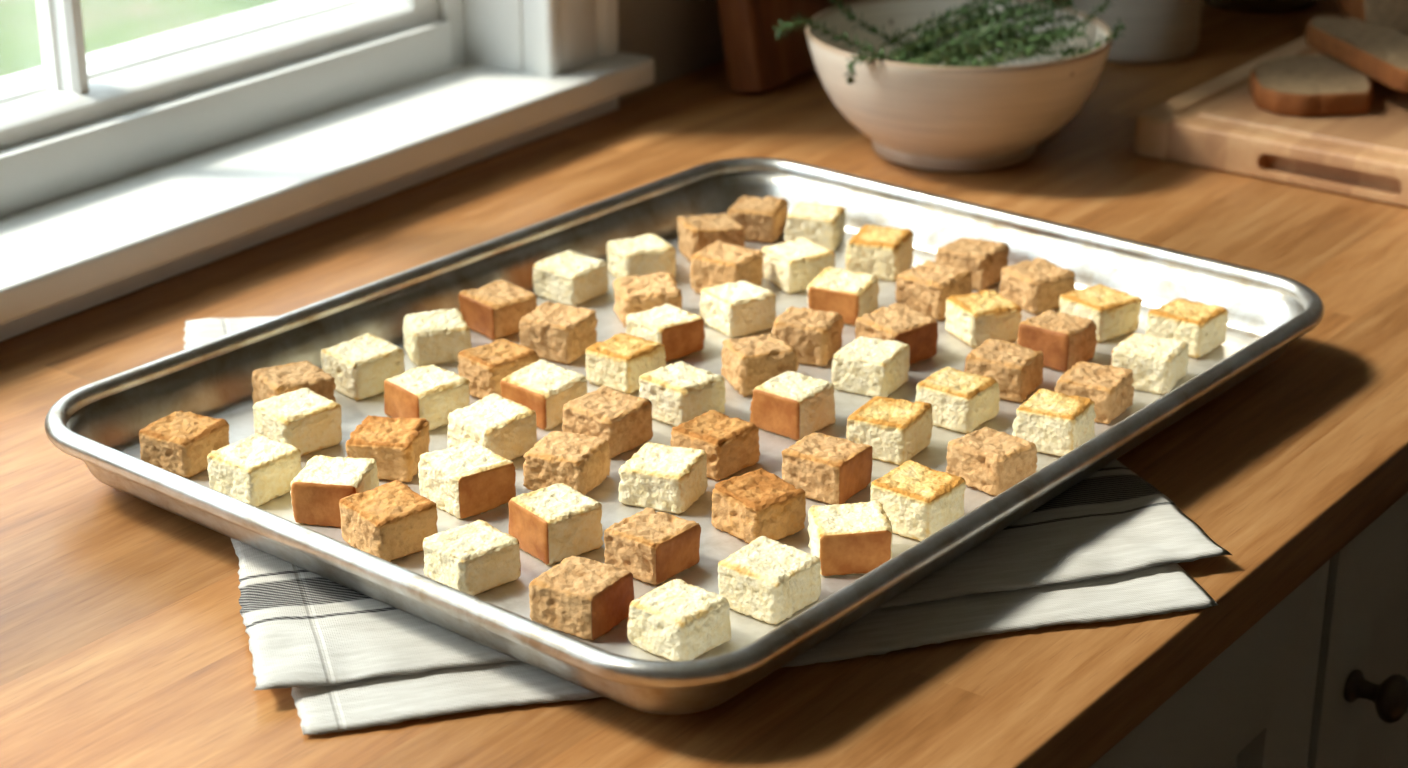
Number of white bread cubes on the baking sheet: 35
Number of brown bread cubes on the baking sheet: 28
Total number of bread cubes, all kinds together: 63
